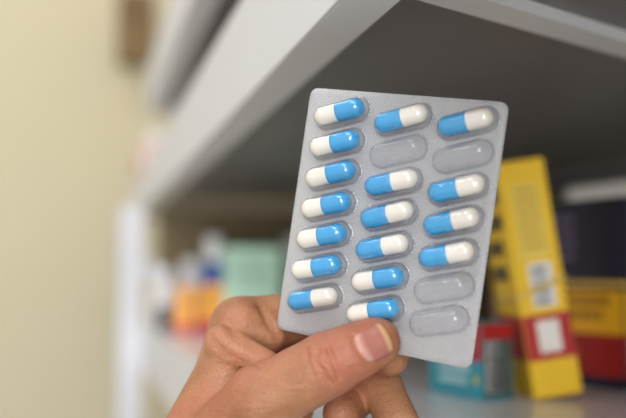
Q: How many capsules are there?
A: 17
